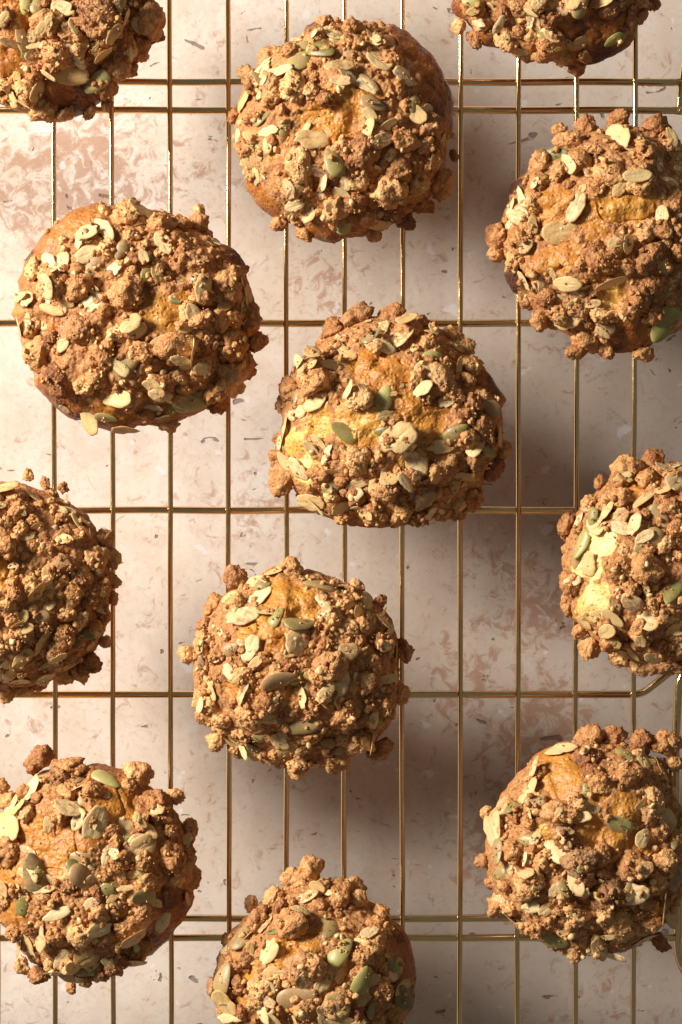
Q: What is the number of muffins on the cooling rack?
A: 12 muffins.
